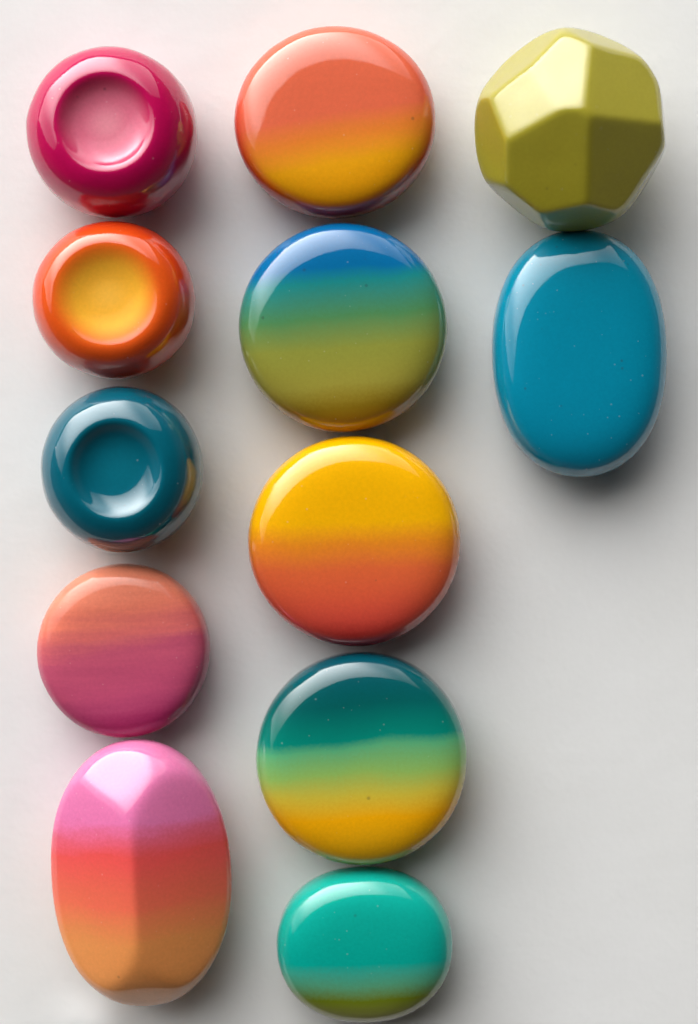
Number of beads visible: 12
